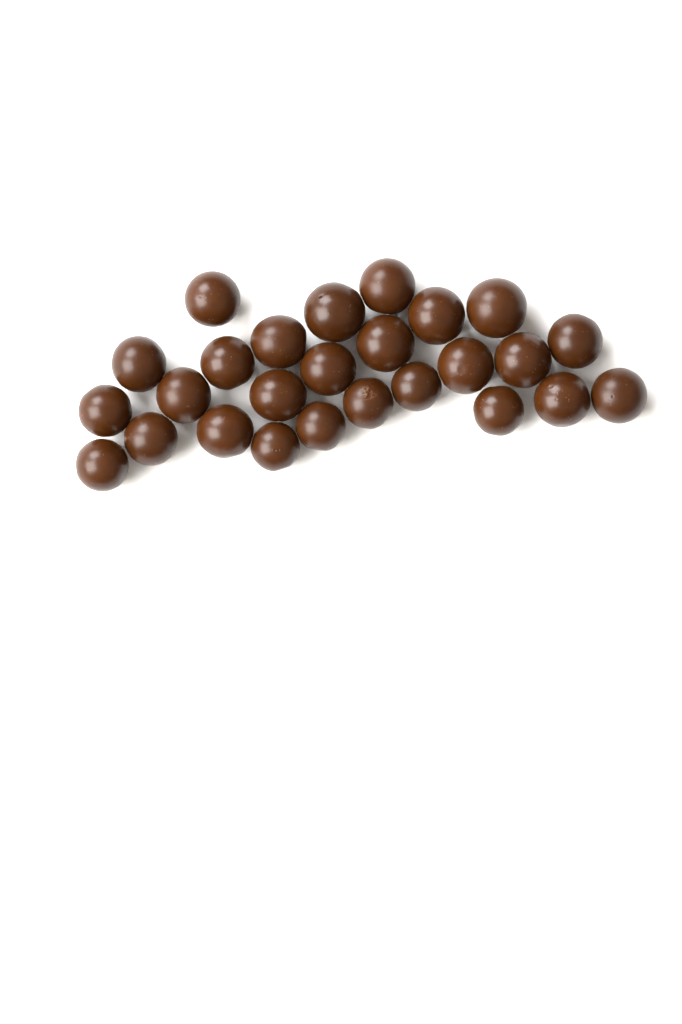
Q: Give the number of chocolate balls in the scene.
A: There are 26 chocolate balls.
